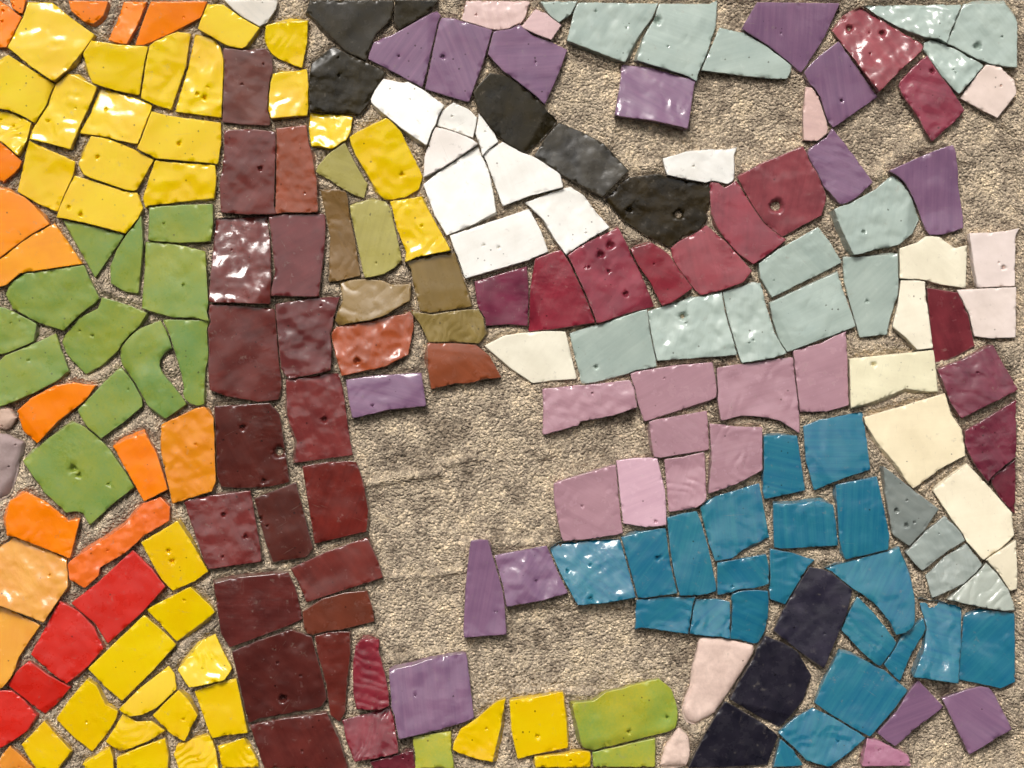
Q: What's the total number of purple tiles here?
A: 14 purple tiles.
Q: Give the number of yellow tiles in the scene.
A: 36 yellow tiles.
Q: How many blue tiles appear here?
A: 21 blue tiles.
